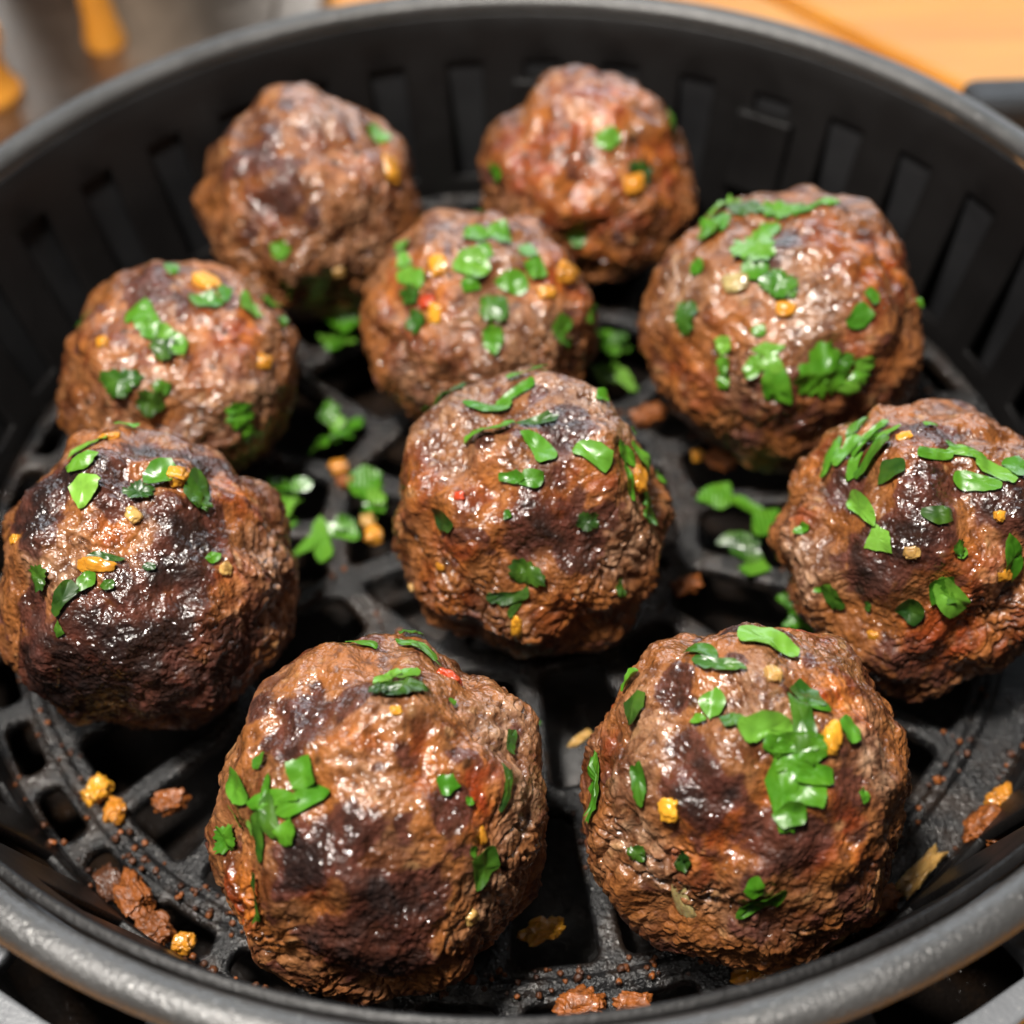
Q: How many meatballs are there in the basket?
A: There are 10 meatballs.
